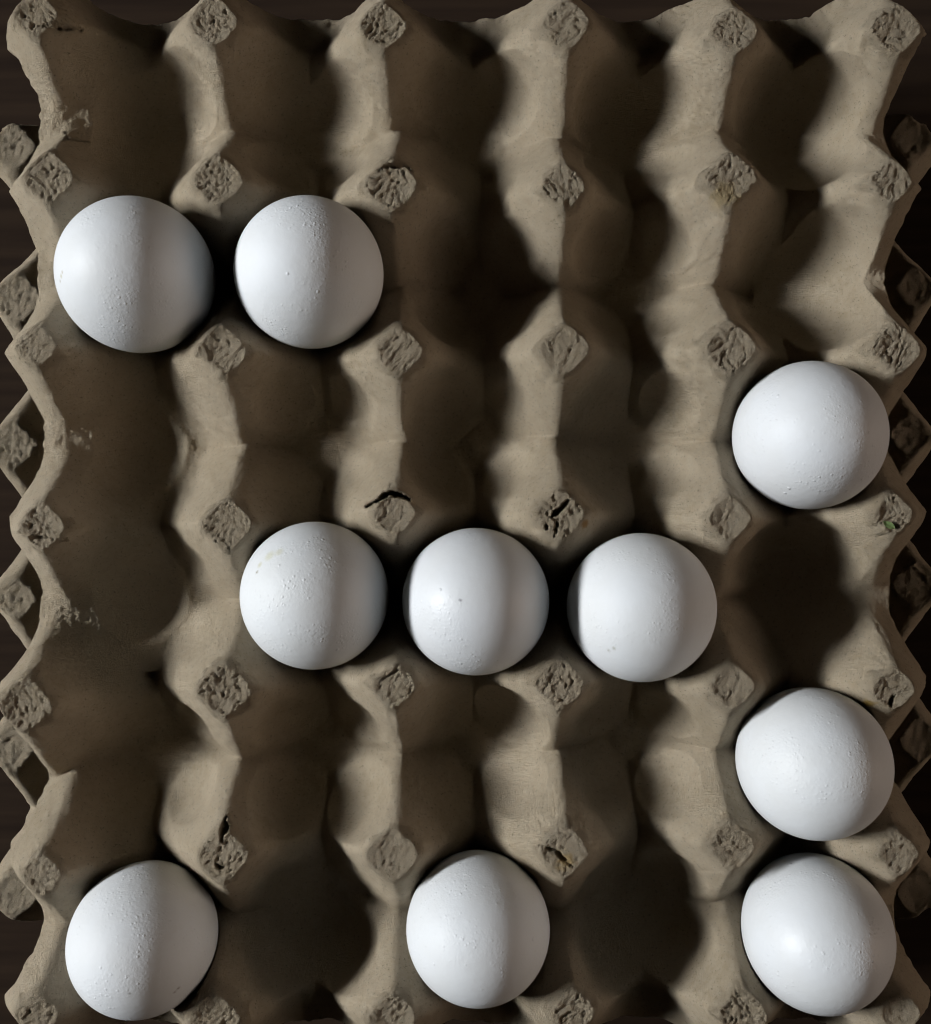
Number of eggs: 10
